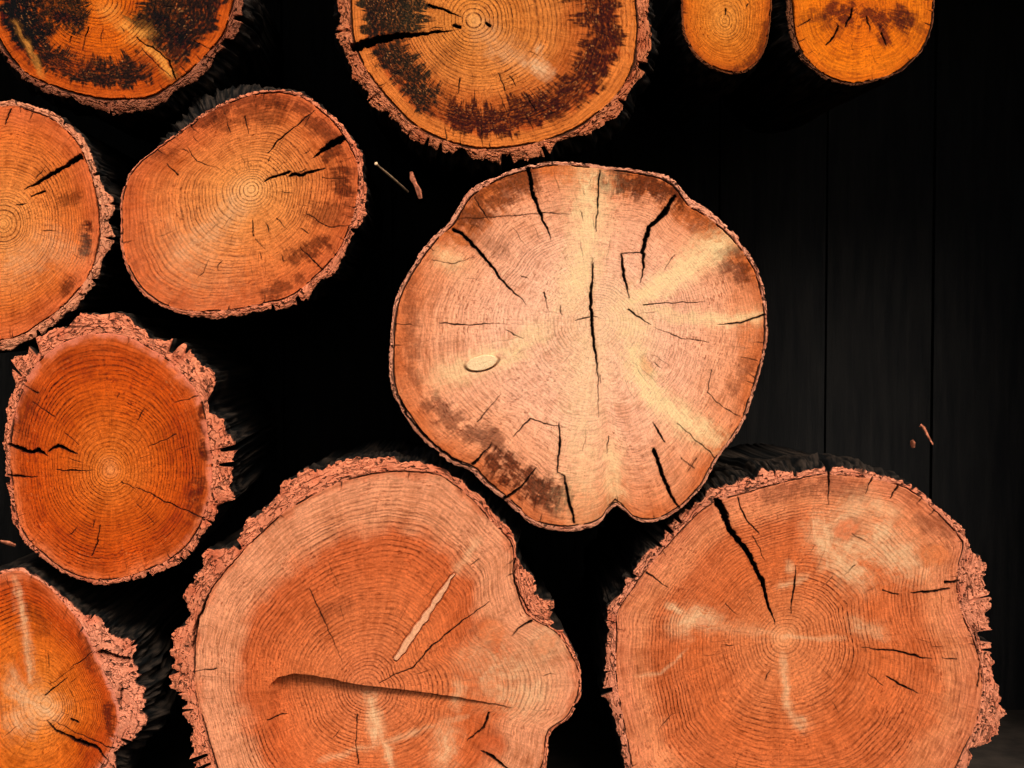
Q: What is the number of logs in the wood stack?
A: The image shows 11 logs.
